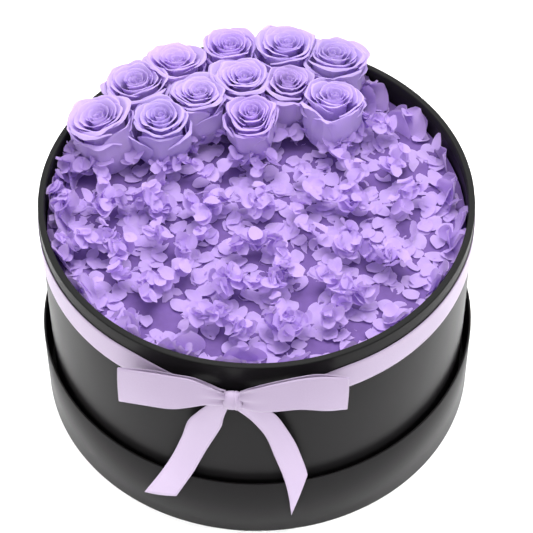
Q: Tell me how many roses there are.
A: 12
